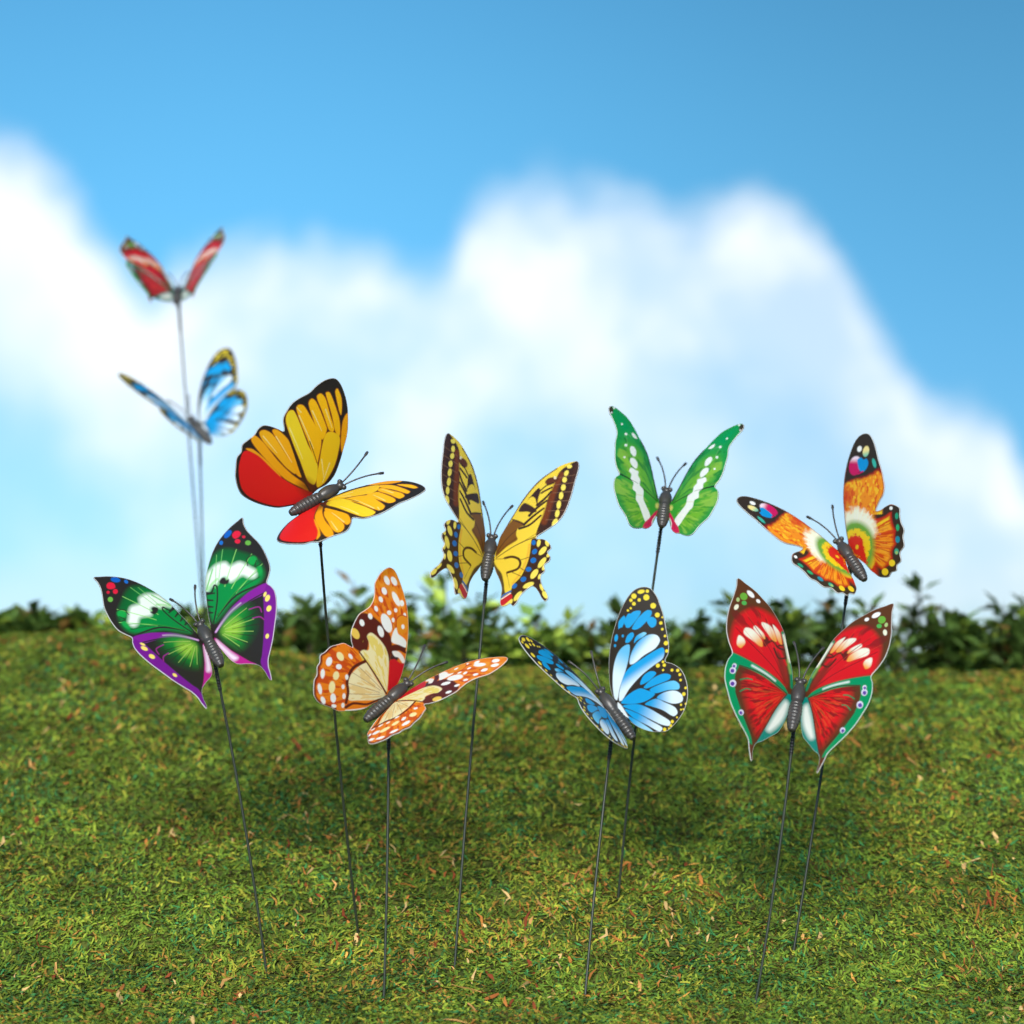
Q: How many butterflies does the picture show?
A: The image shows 10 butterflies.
